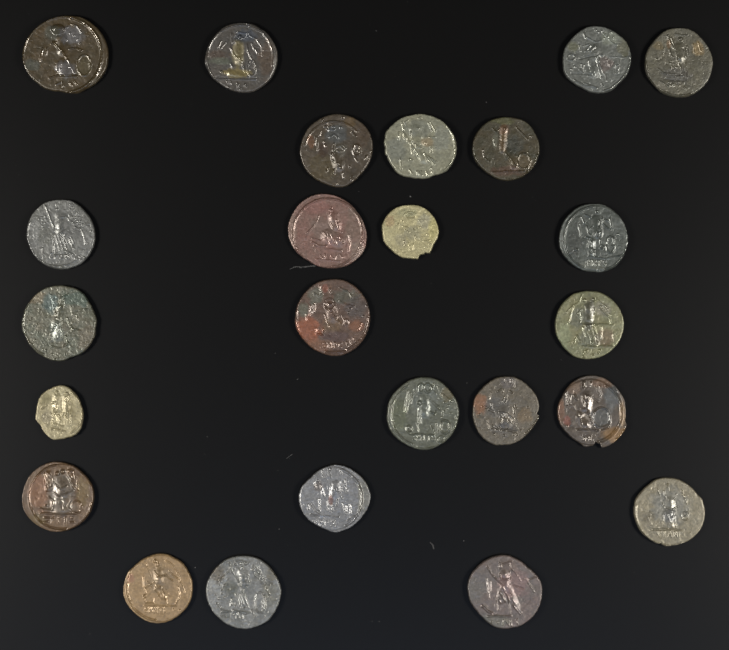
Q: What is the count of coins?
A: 24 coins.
